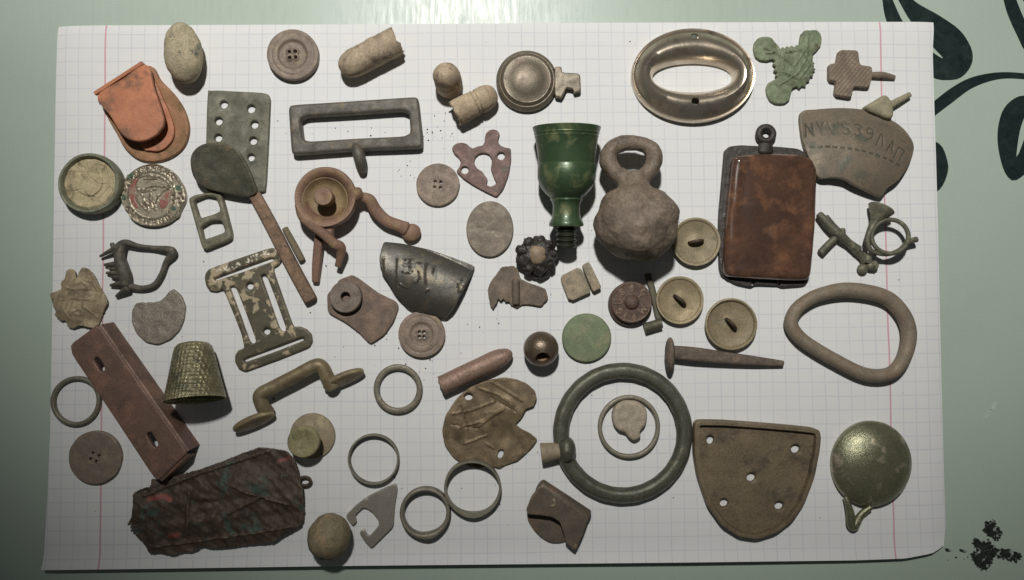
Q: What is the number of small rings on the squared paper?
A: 6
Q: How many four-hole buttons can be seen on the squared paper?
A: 4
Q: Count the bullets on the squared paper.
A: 4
